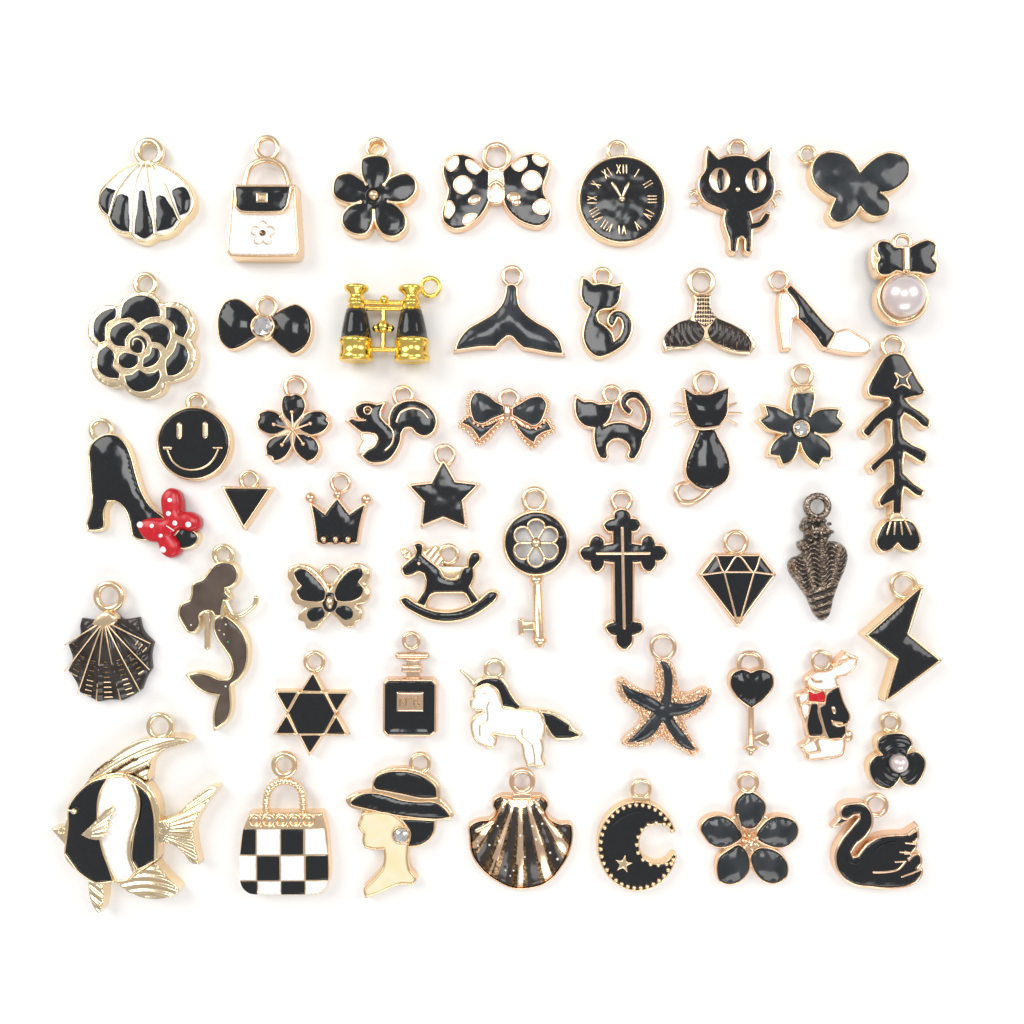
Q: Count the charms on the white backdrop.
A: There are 50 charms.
